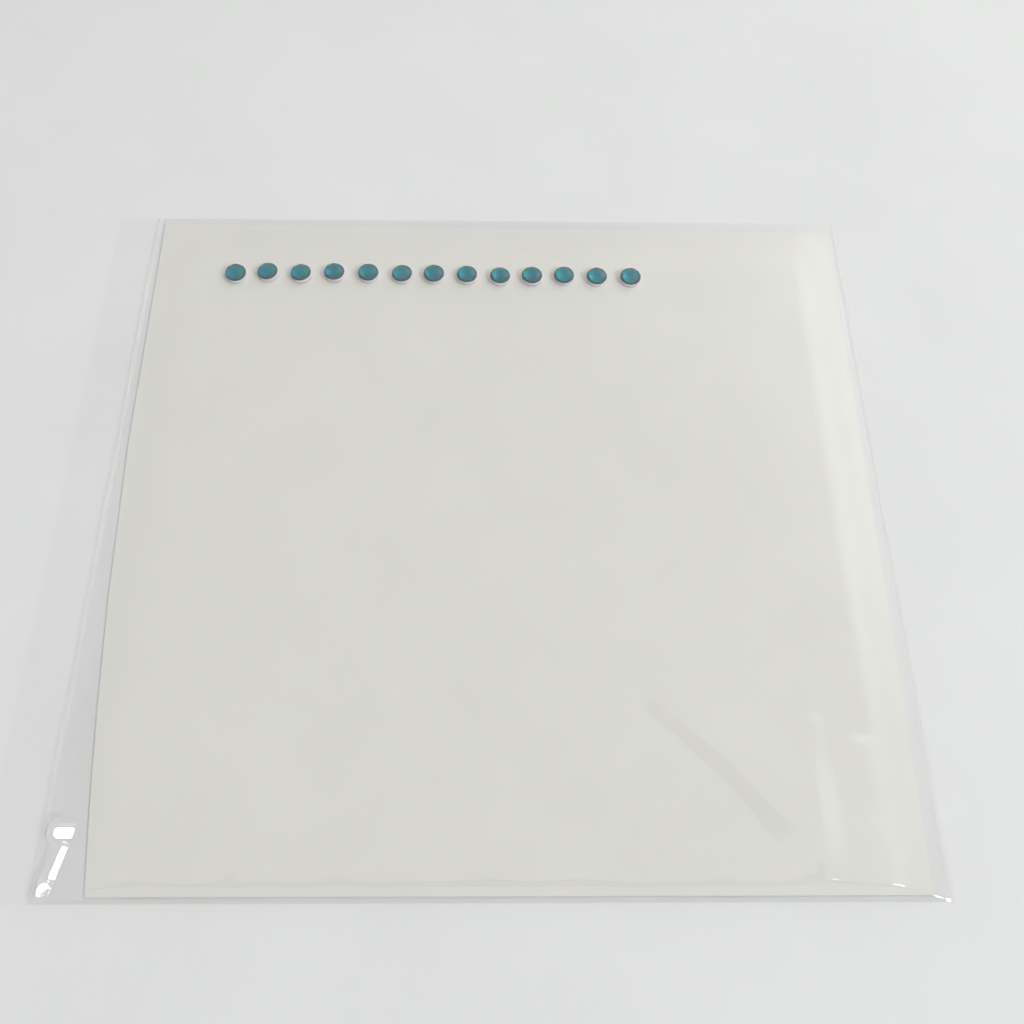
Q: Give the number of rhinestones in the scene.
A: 13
